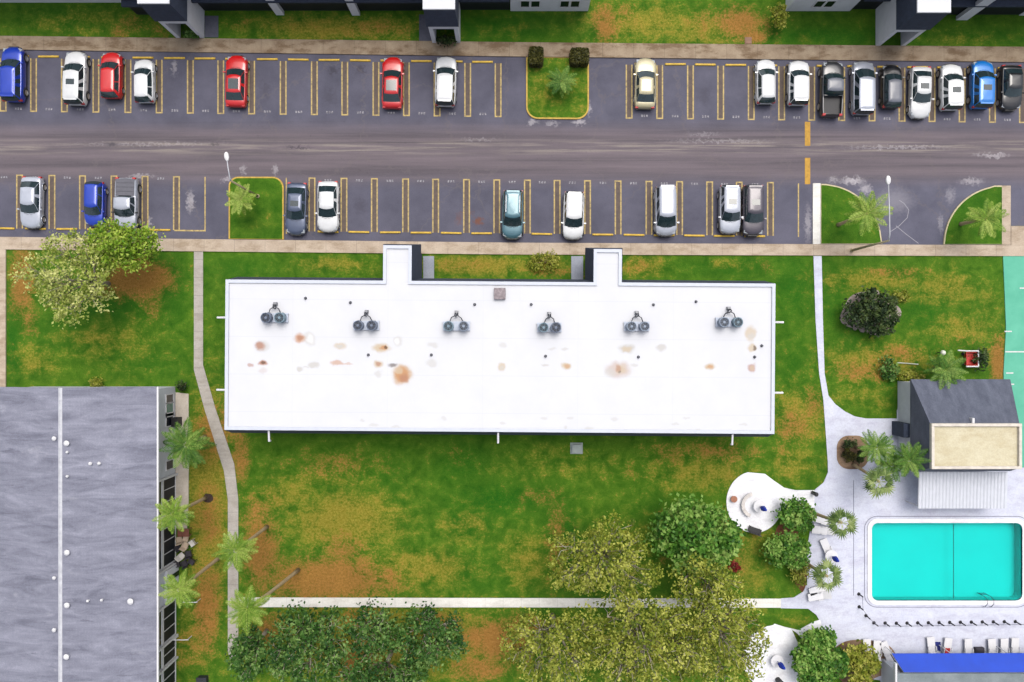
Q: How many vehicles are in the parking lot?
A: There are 27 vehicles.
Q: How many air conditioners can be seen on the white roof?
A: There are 12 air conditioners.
